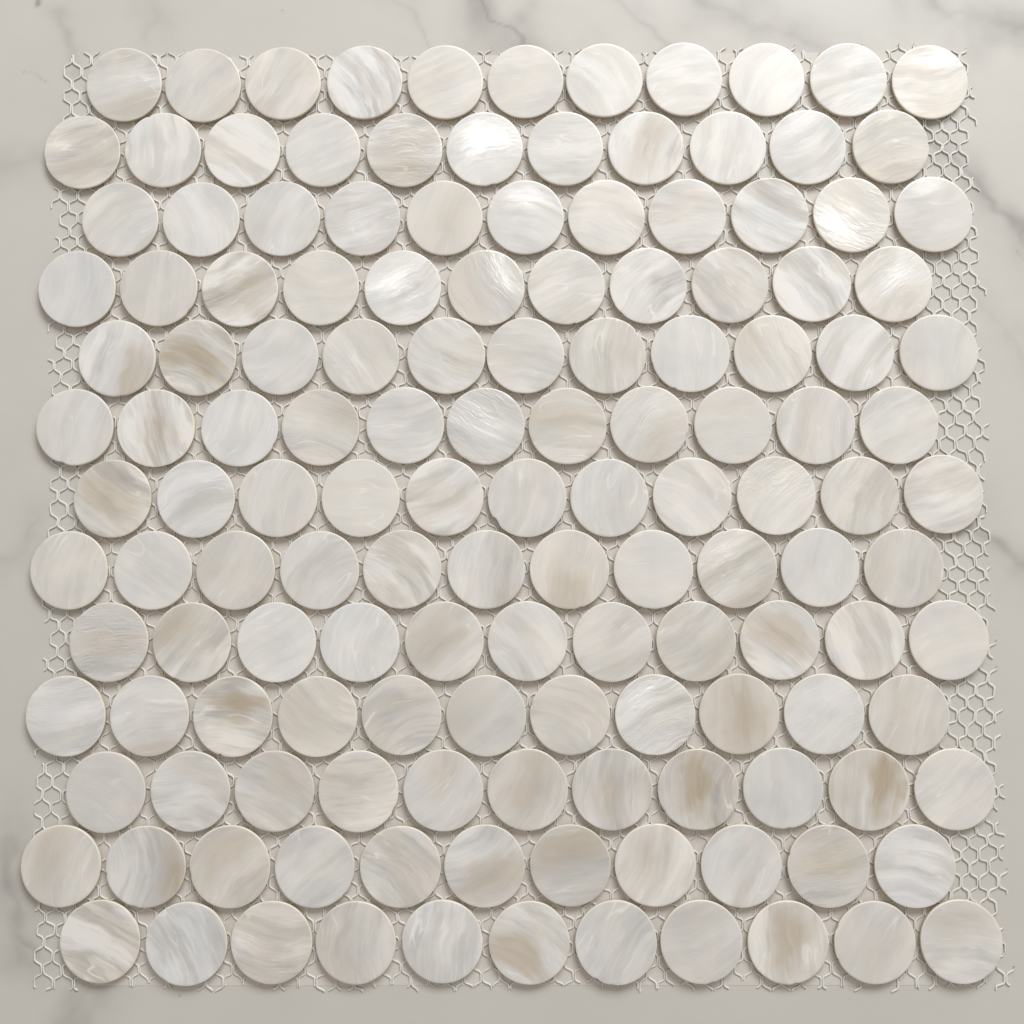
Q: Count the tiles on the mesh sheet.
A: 143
